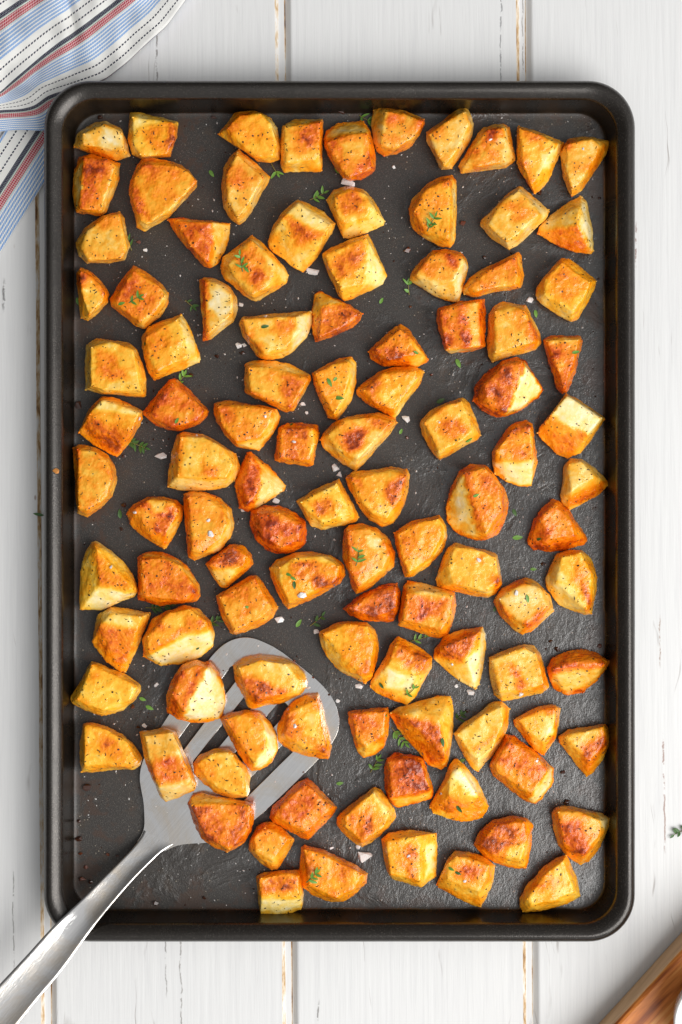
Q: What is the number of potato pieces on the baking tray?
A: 105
